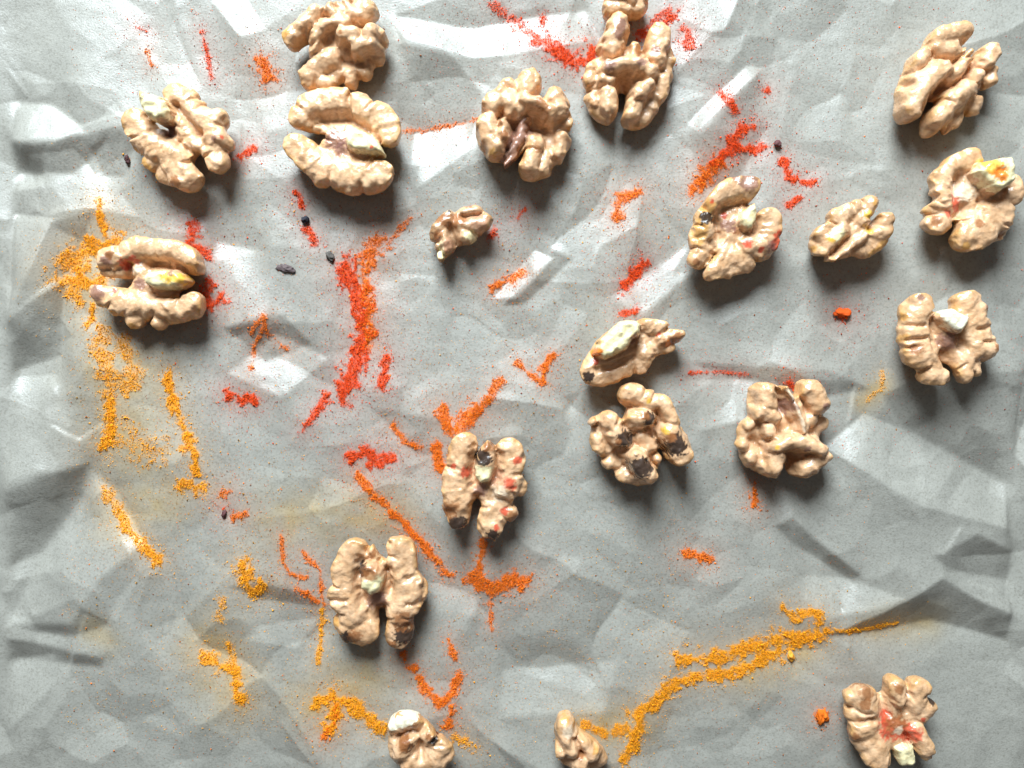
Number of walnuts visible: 21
